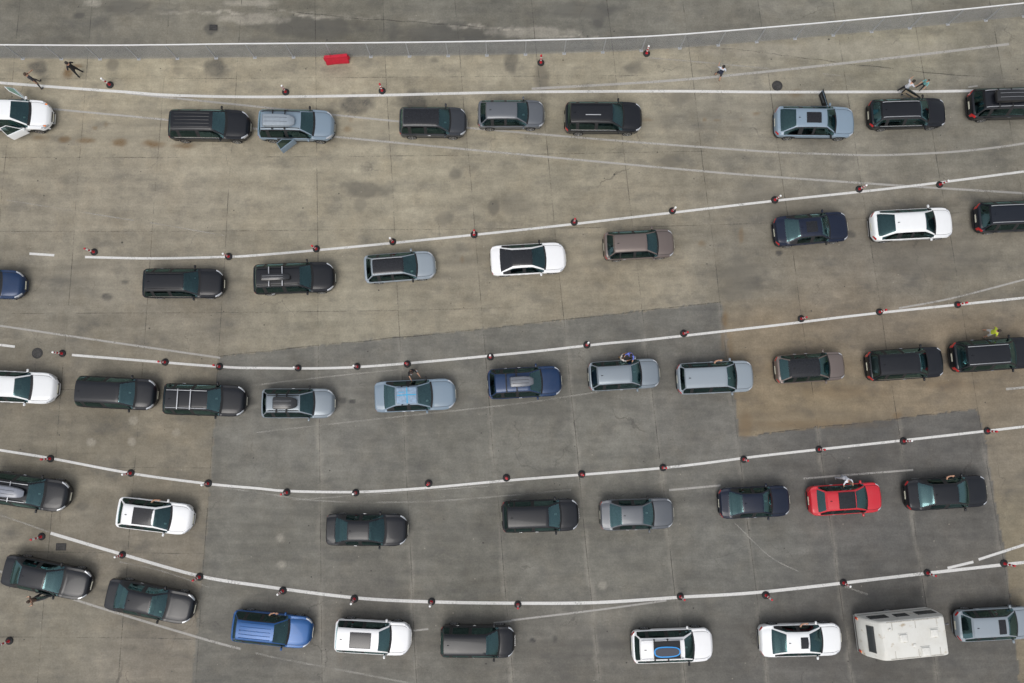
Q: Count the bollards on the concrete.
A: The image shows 53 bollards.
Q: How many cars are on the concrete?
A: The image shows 45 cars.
